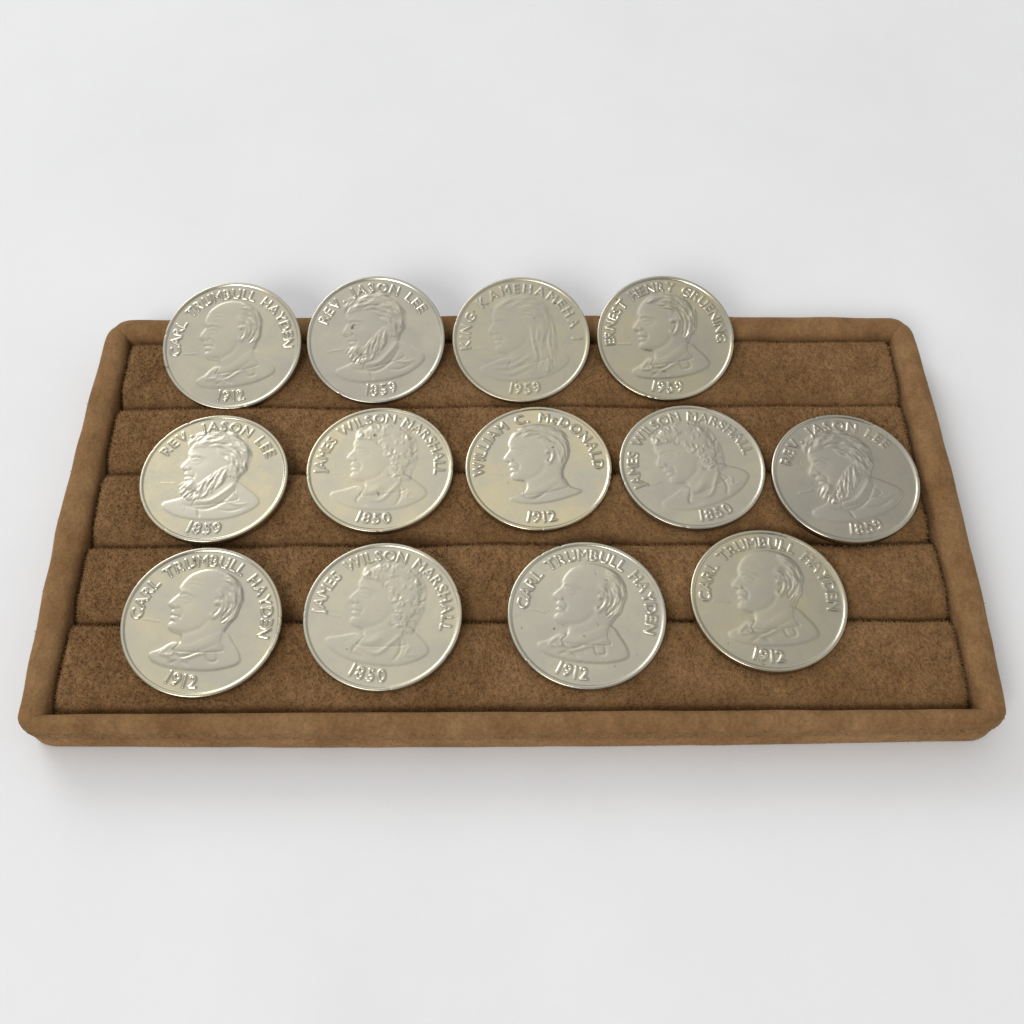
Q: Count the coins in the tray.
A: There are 13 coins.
